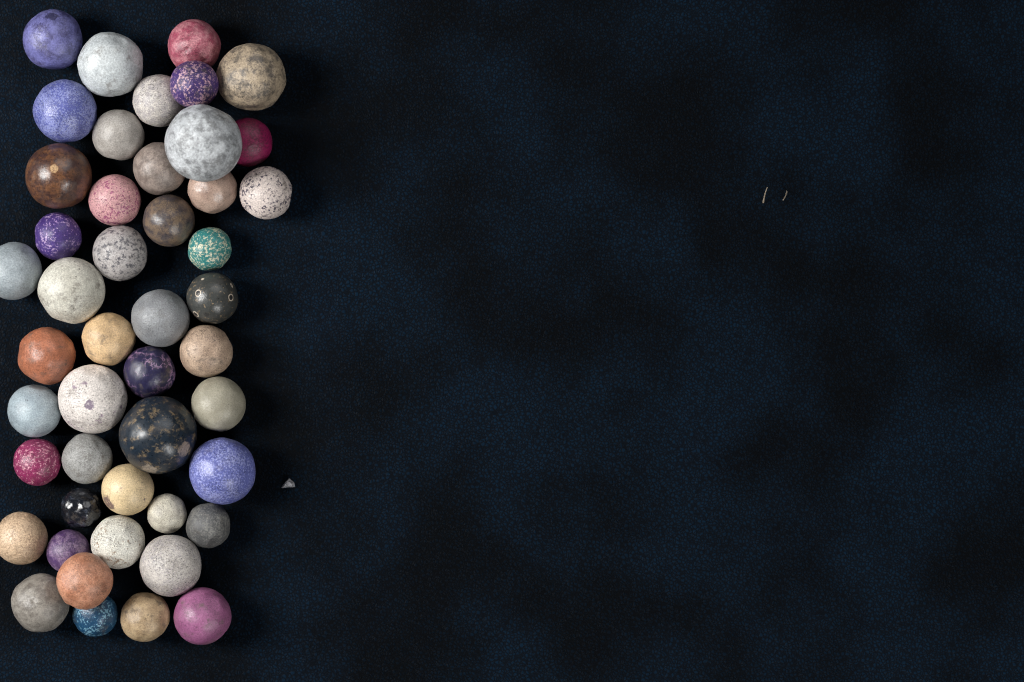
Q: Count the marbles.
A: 47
